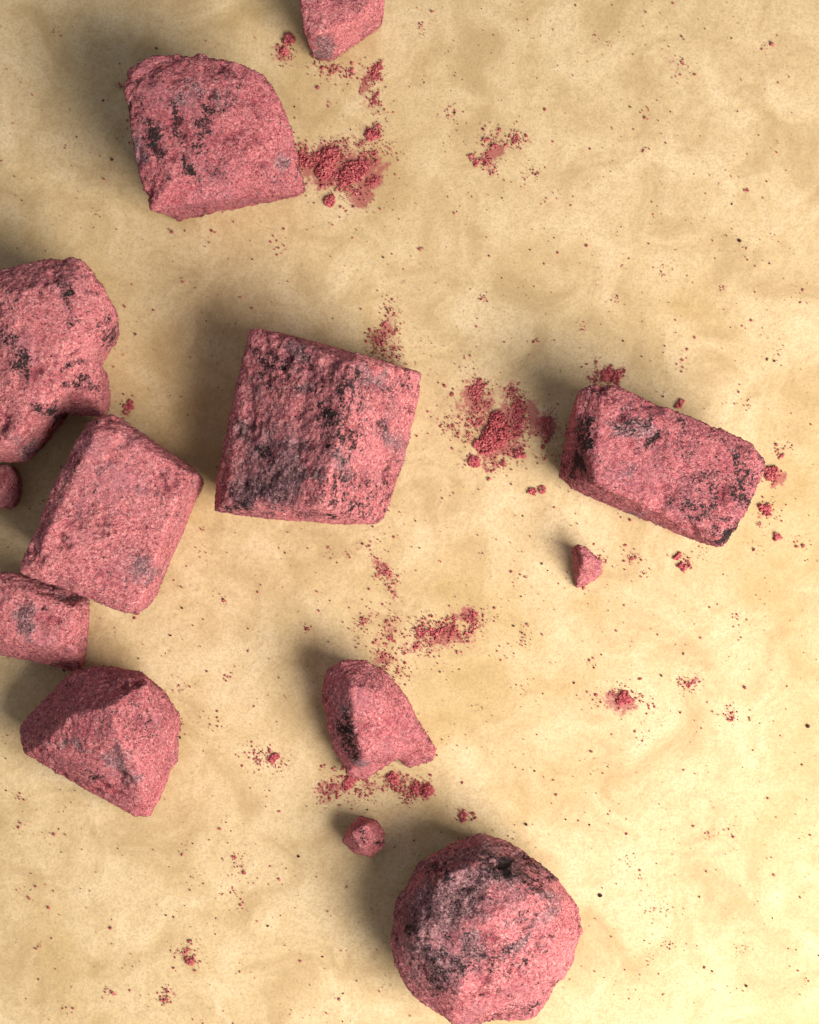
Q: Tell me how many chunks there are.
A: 13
